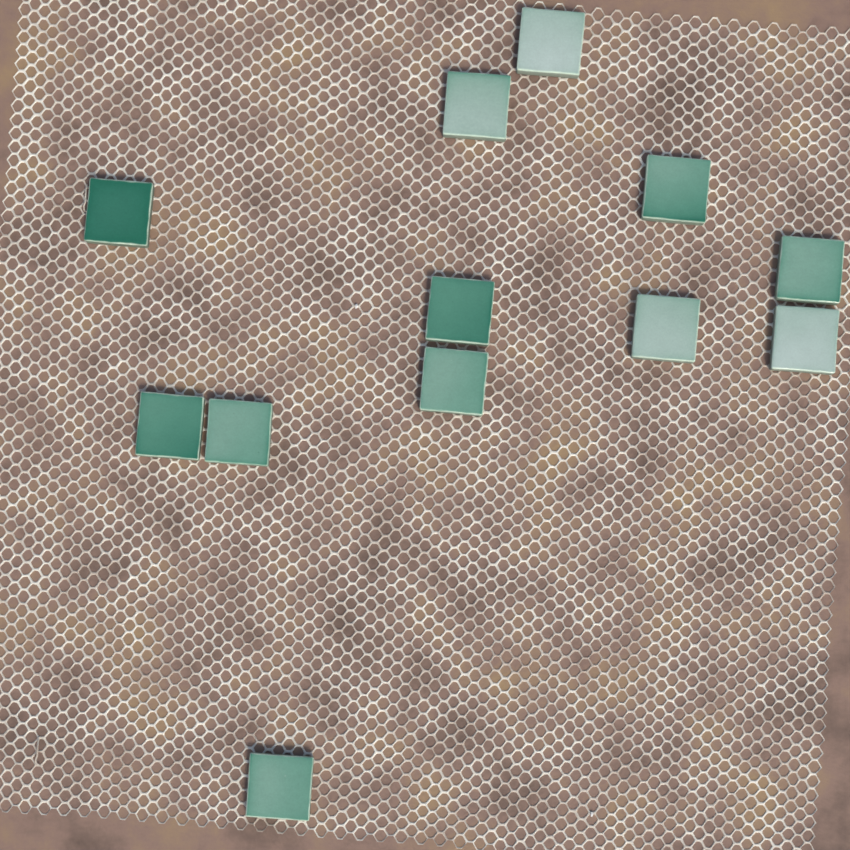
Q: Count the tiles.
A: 12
